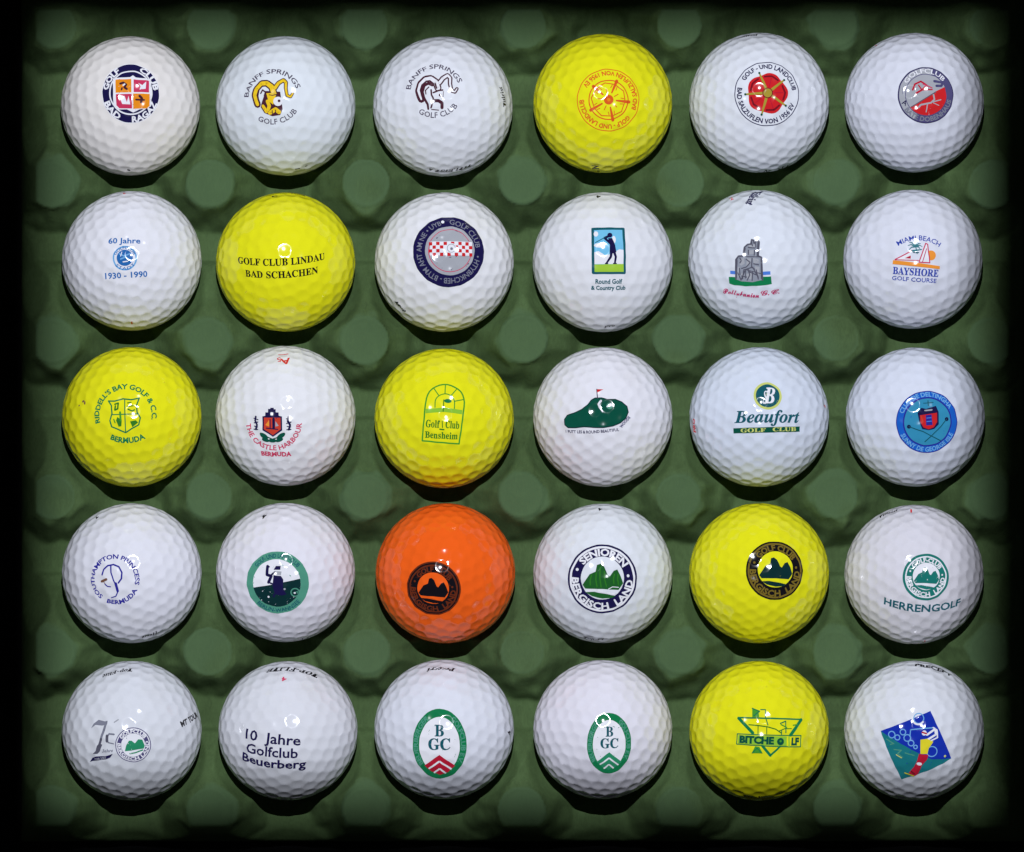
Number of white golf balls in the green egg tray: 23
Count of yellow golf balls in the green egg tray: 6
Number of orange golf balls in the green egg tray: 1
